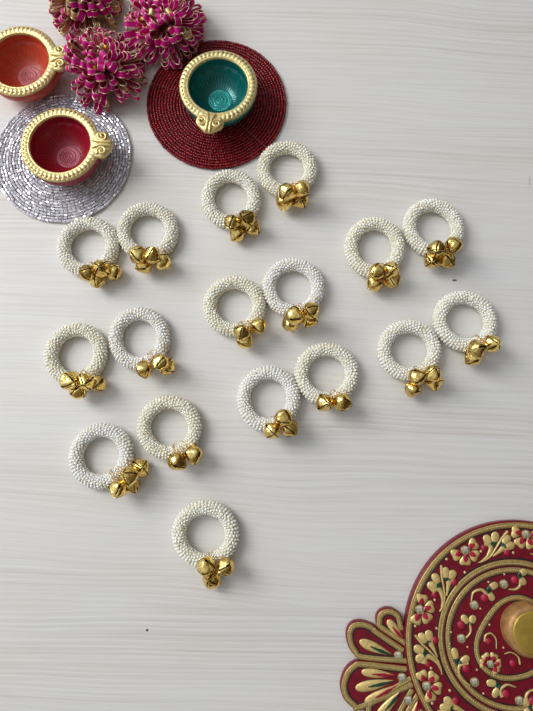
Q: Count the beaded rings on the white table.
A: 17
